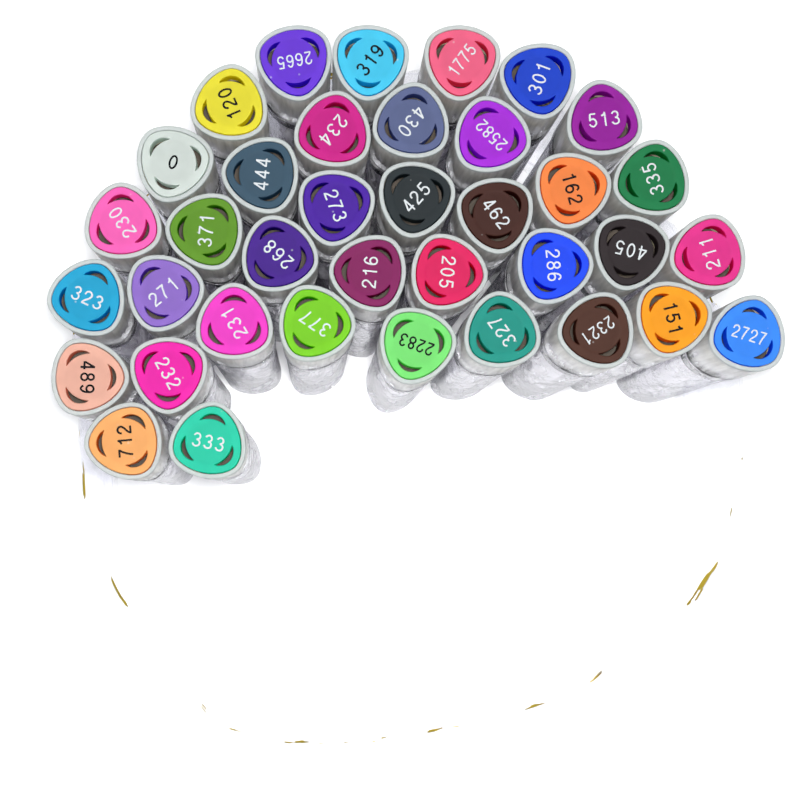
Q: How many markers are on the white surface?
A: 37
